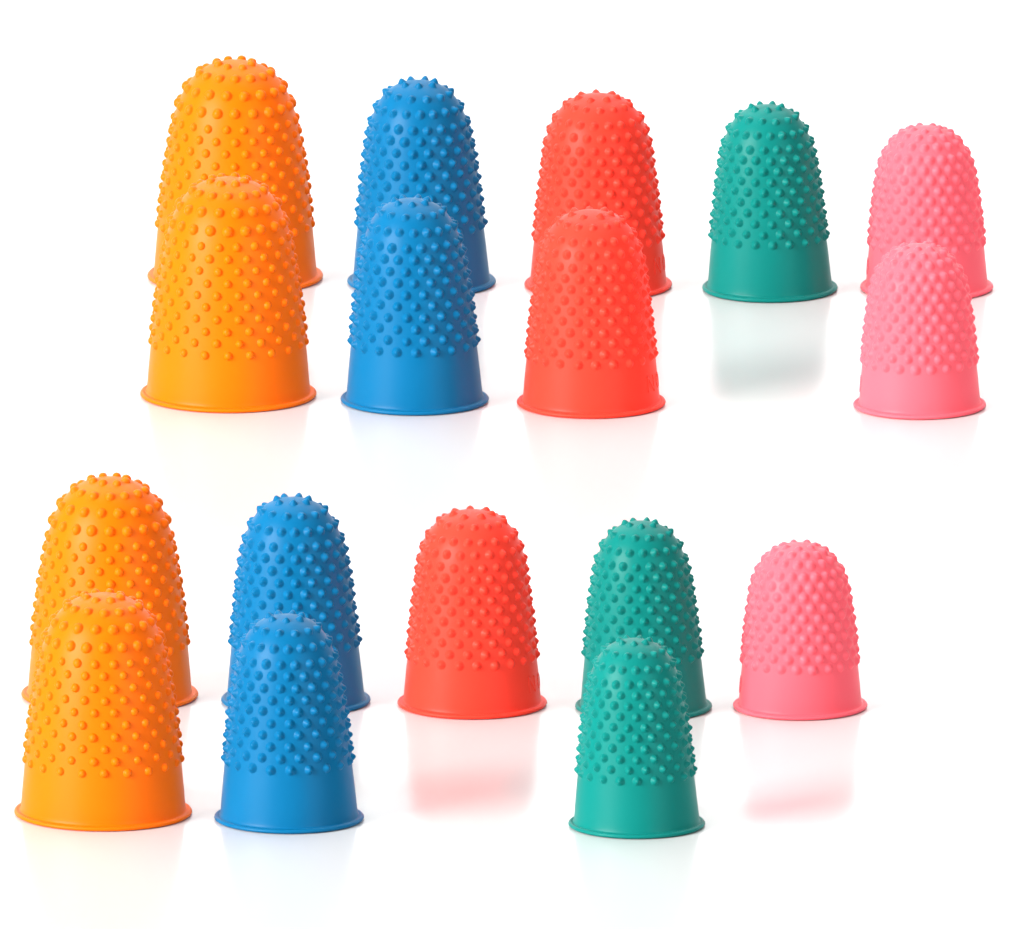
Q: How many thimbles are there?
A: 17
